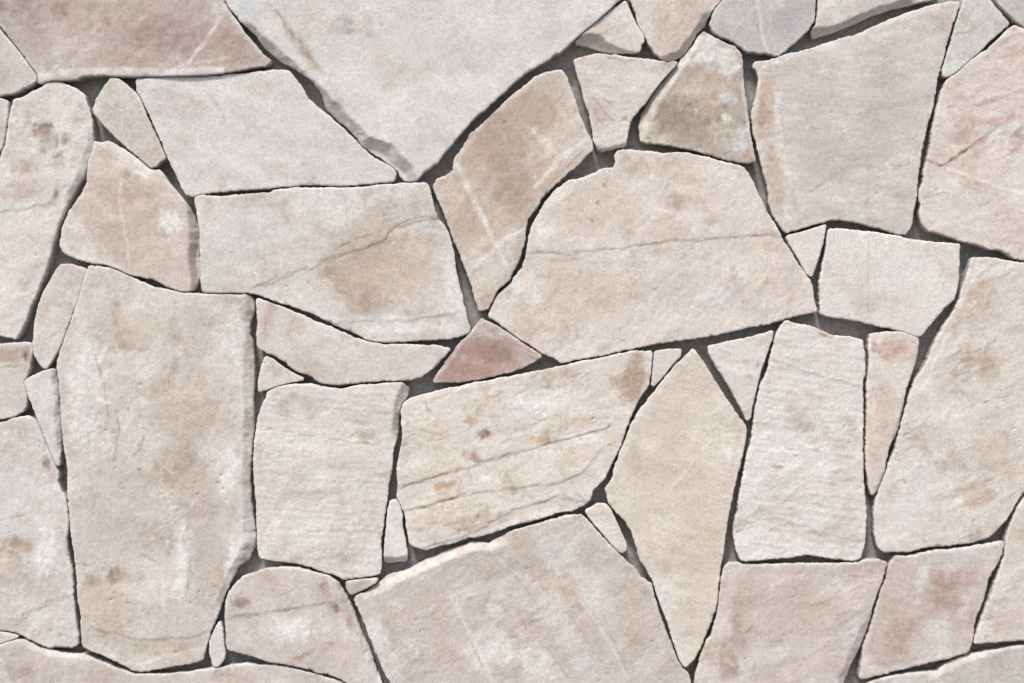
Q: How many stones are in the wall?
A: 51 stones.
